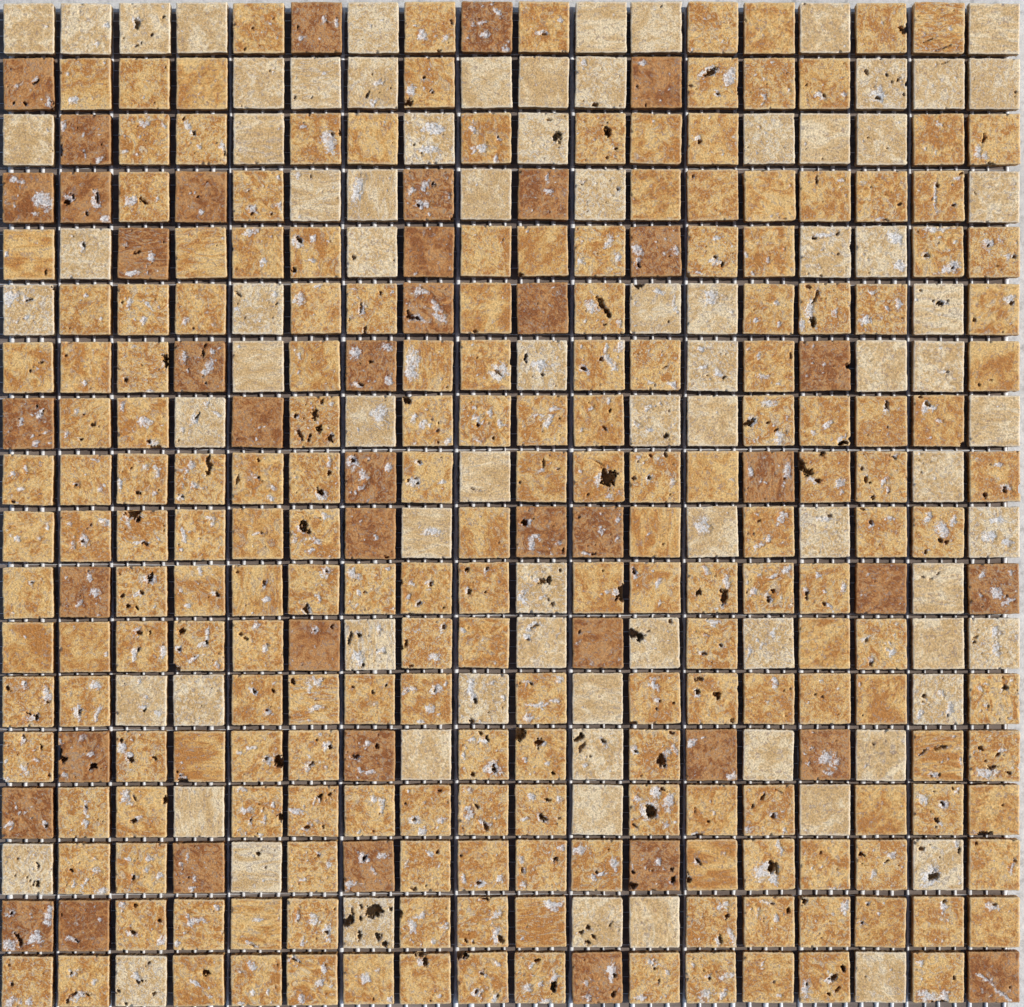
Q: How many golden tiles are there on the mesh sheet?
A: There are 199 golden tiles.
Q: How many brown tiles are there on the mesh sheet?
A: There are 42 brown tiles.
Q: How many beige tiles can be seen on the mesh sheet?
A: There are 83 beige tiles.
